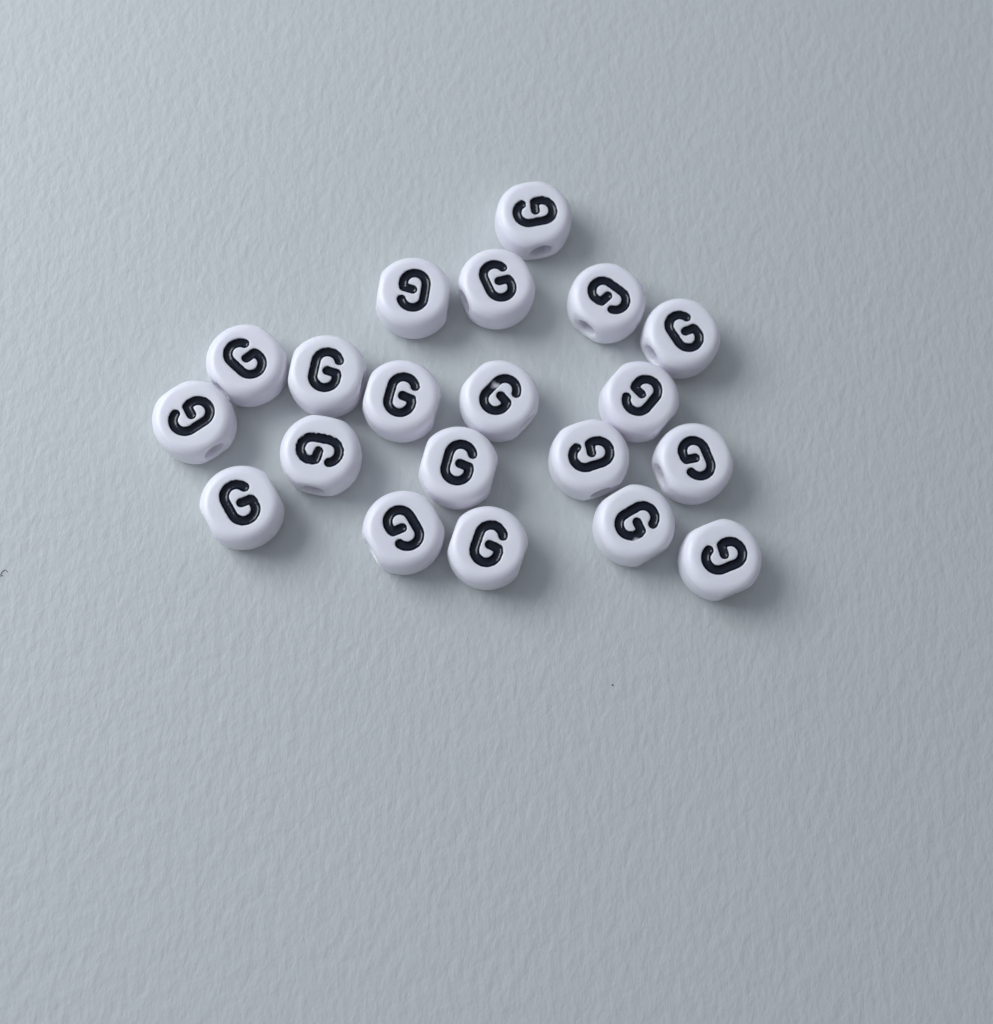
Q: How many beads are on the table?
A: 20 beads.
